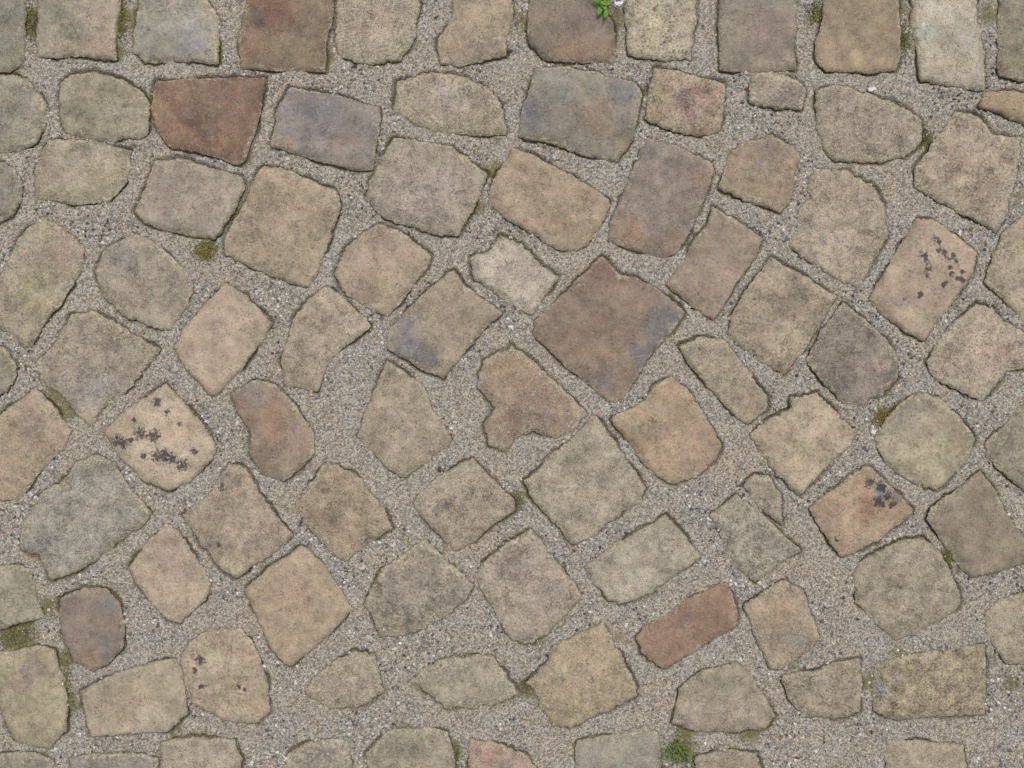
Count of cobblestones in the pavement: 96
